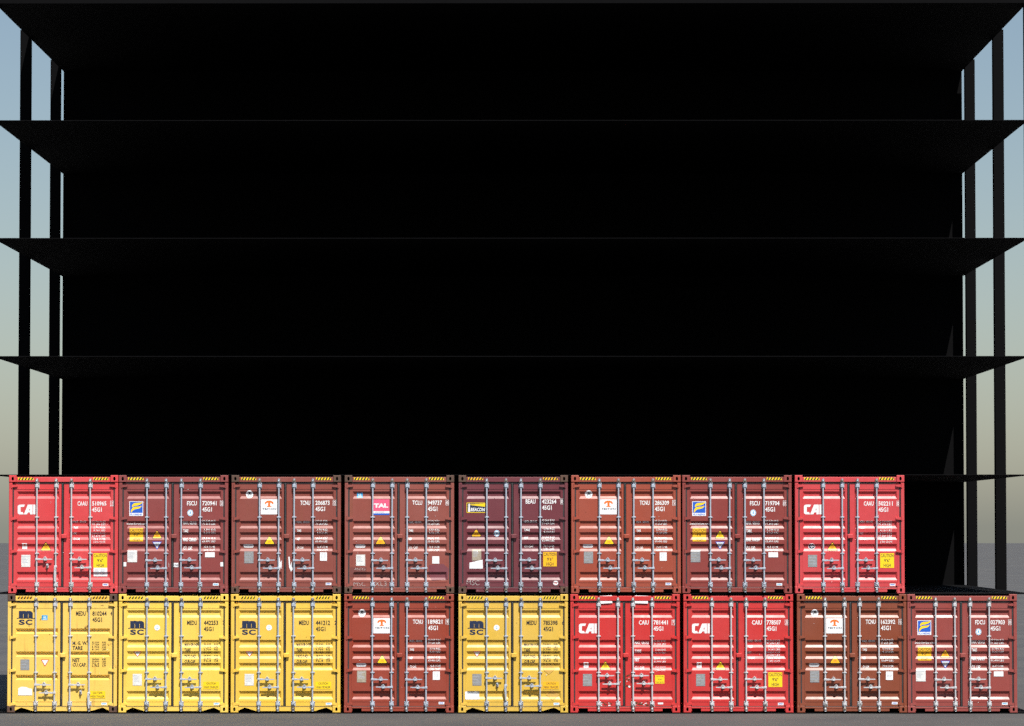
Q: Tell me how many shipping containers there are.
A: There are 17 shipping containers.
